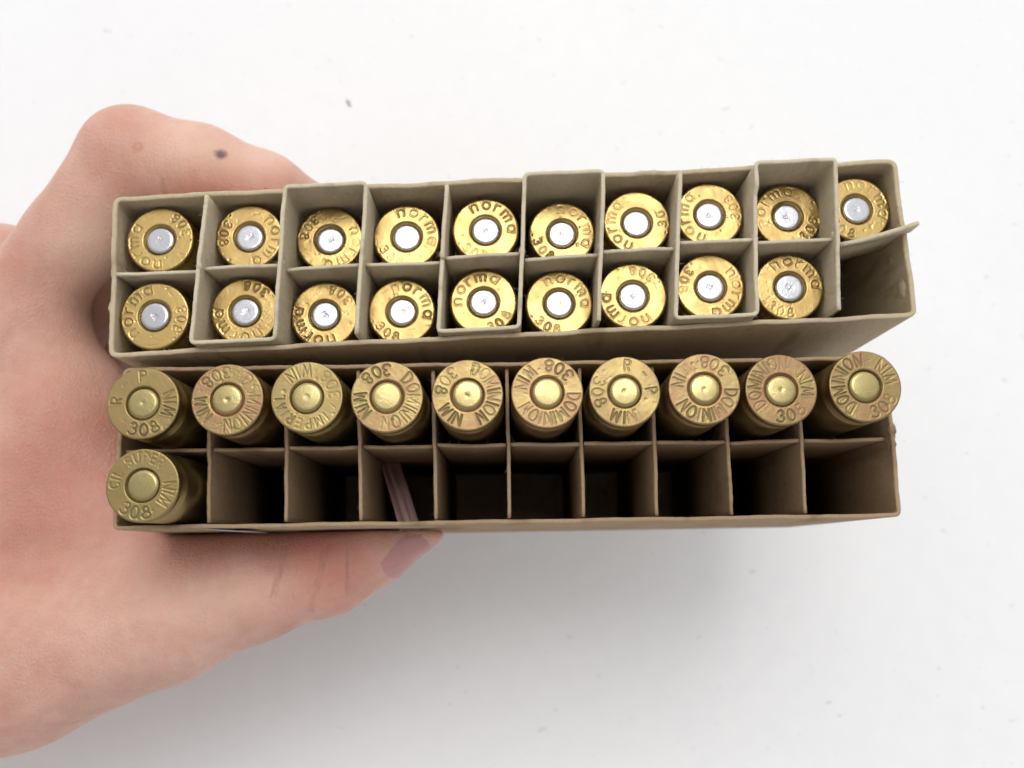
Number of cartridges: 30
